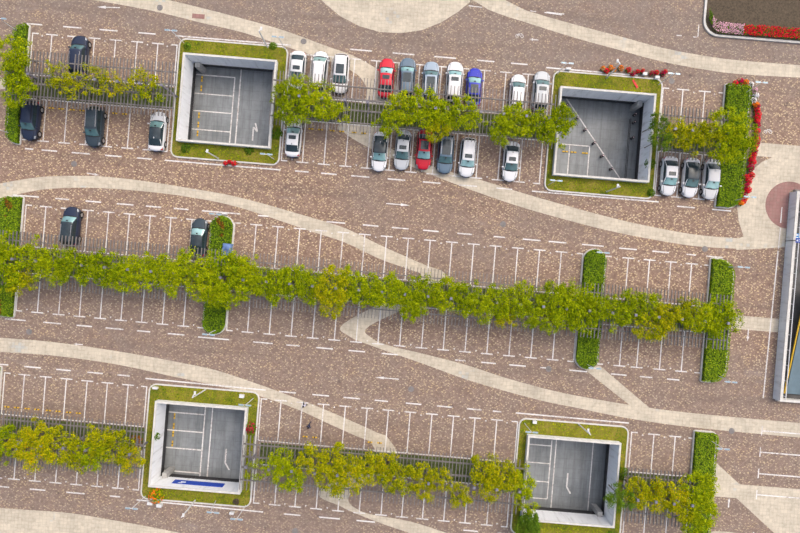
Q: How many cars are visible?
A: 26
